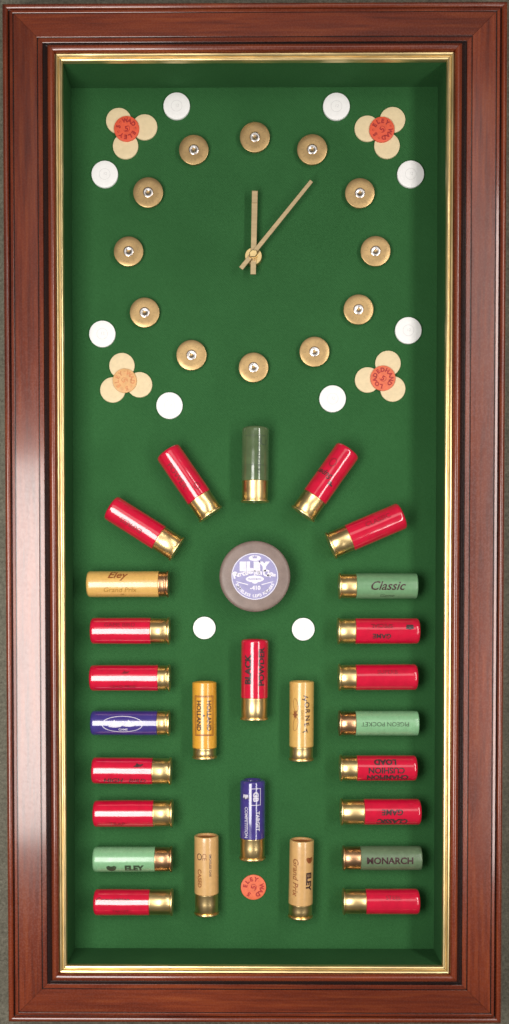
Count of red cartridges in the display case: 15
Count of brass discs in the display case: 12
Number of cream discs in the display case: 12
